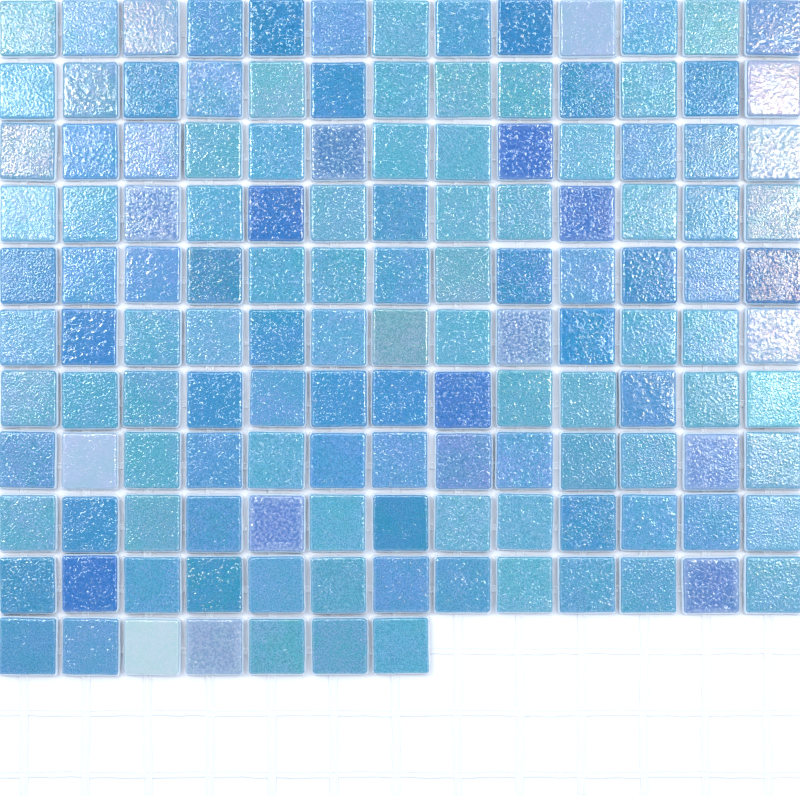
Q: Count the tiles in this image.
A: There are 137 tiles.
